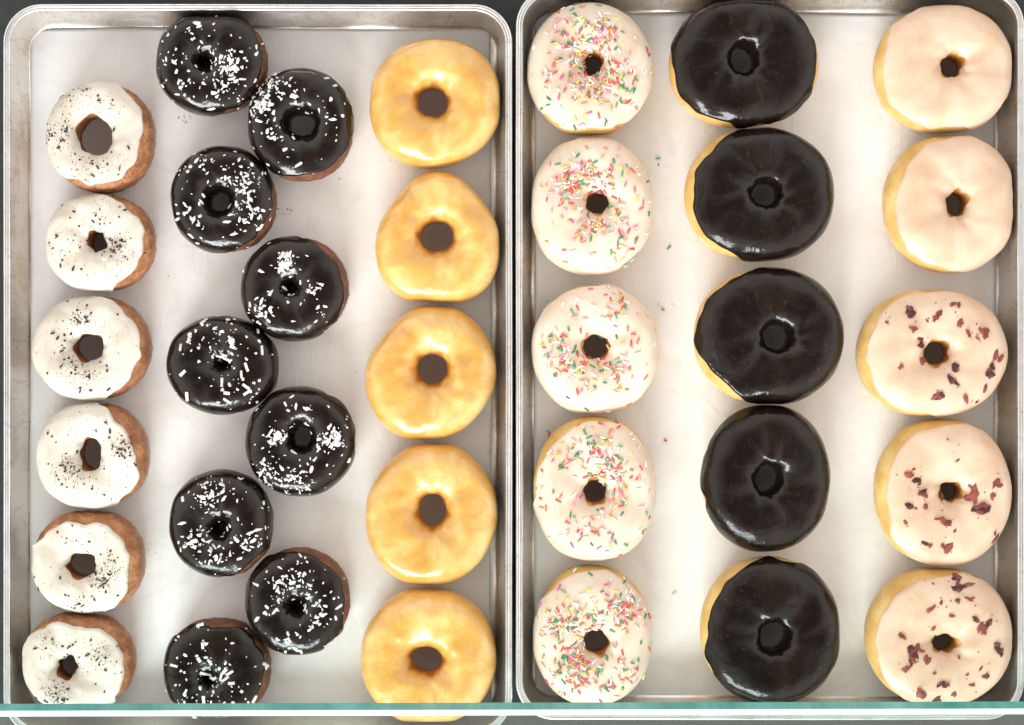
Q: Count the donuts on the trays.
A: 35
